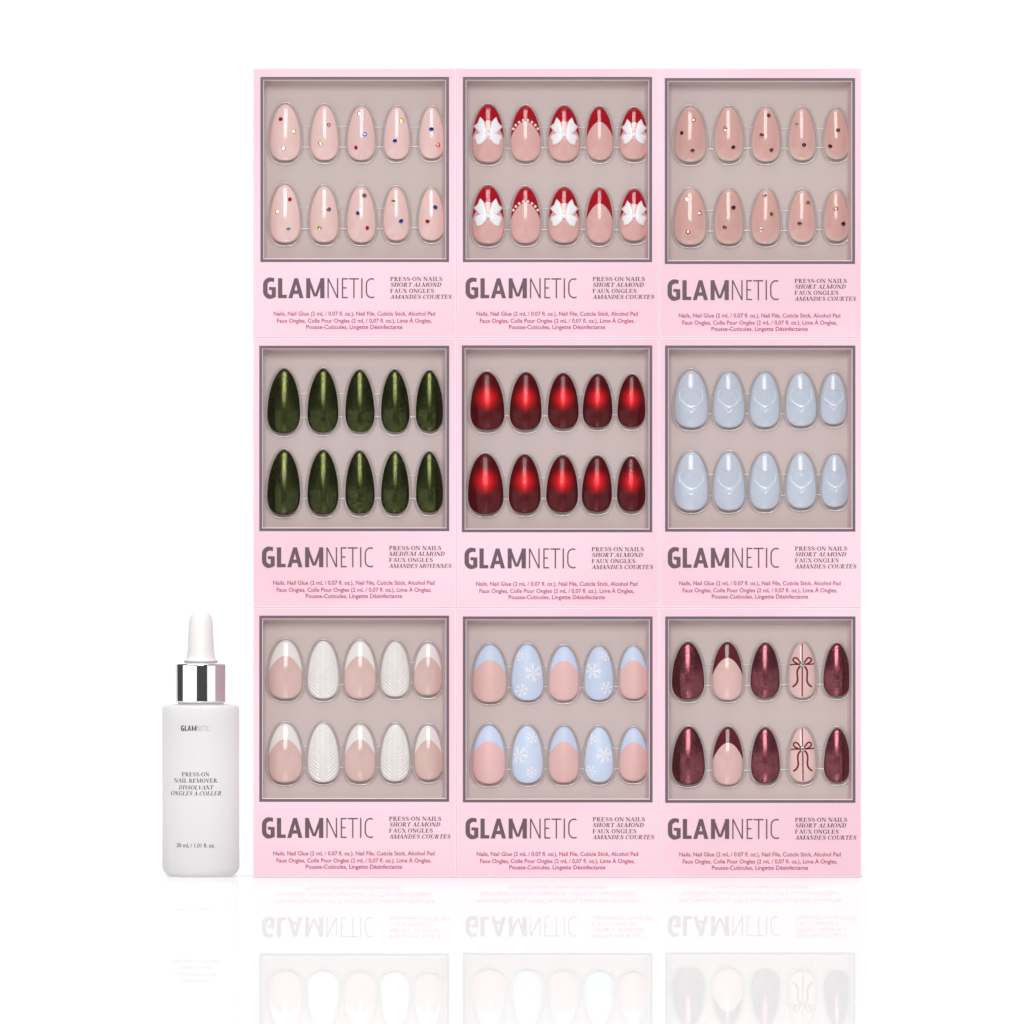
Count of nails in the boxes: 90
